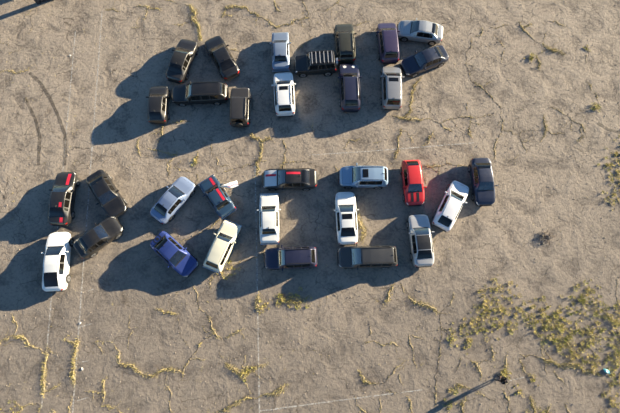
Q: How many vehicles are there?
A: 32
